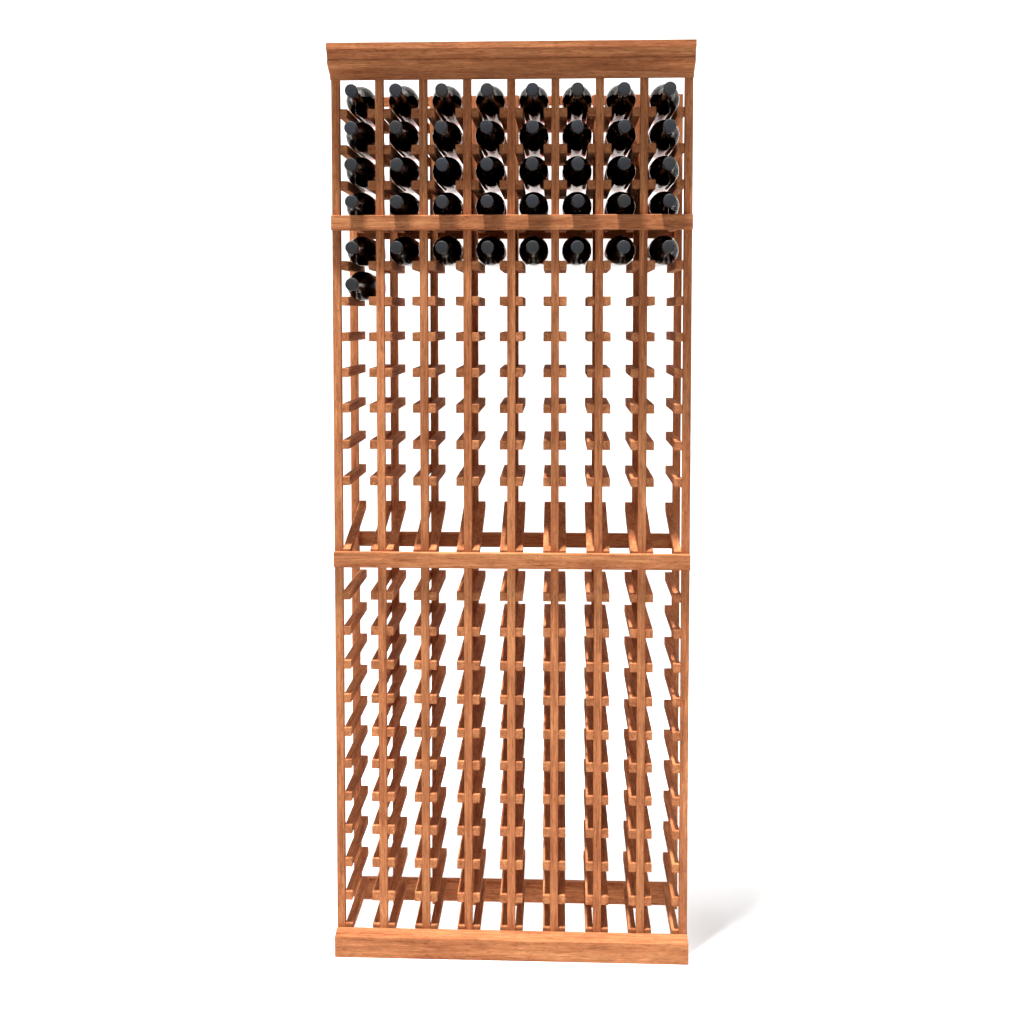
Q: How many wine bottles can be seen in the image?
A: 41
